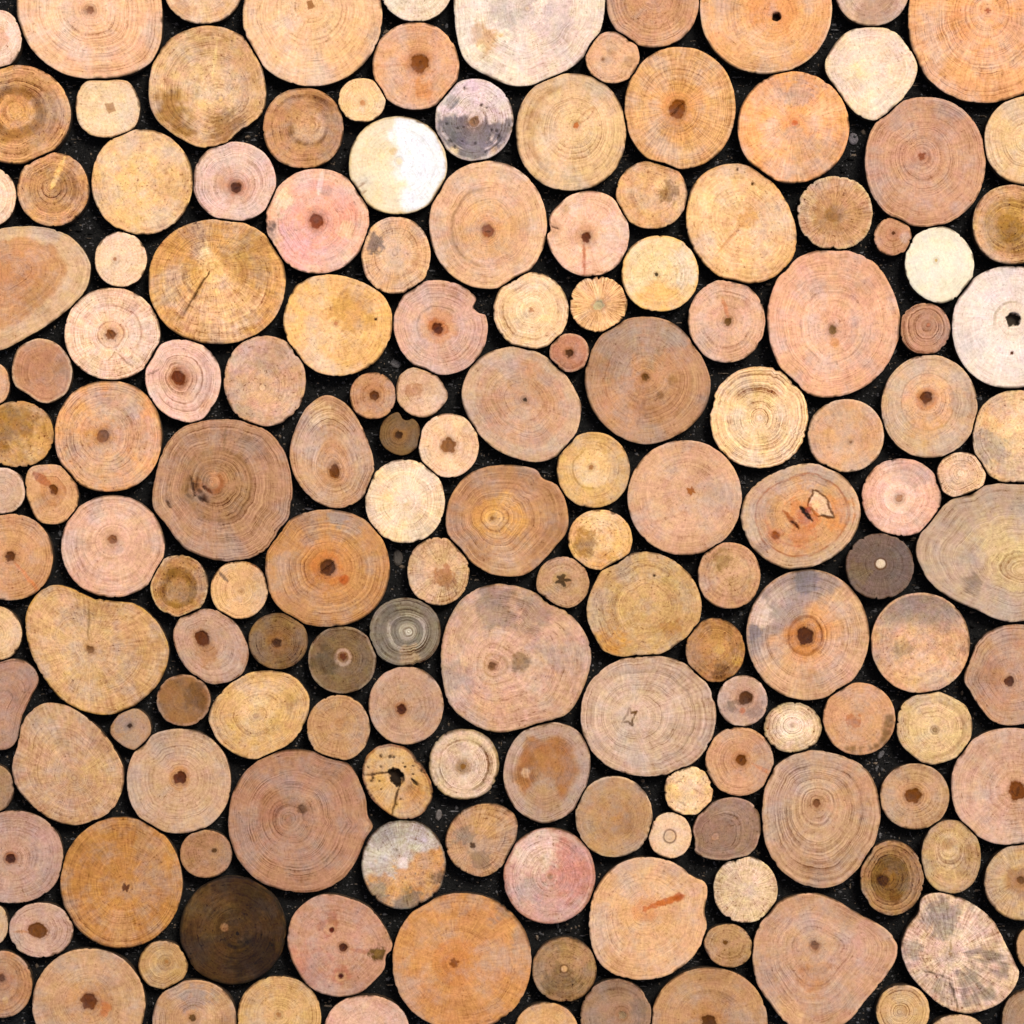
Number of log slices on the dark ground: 162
